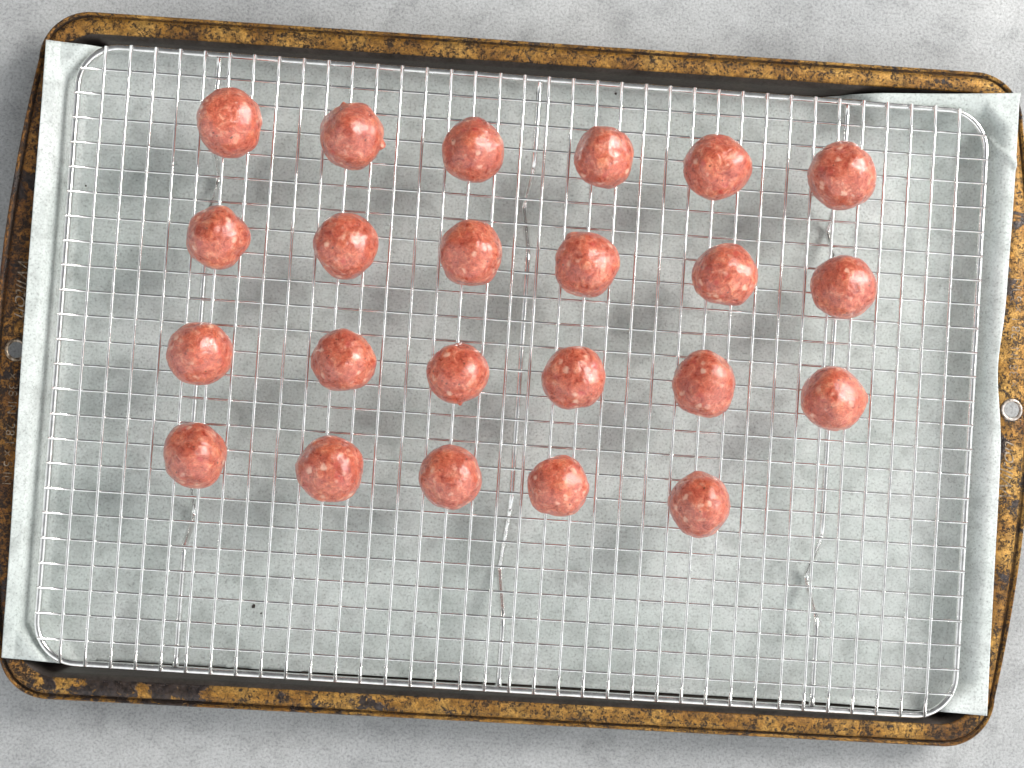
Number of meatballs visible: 23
